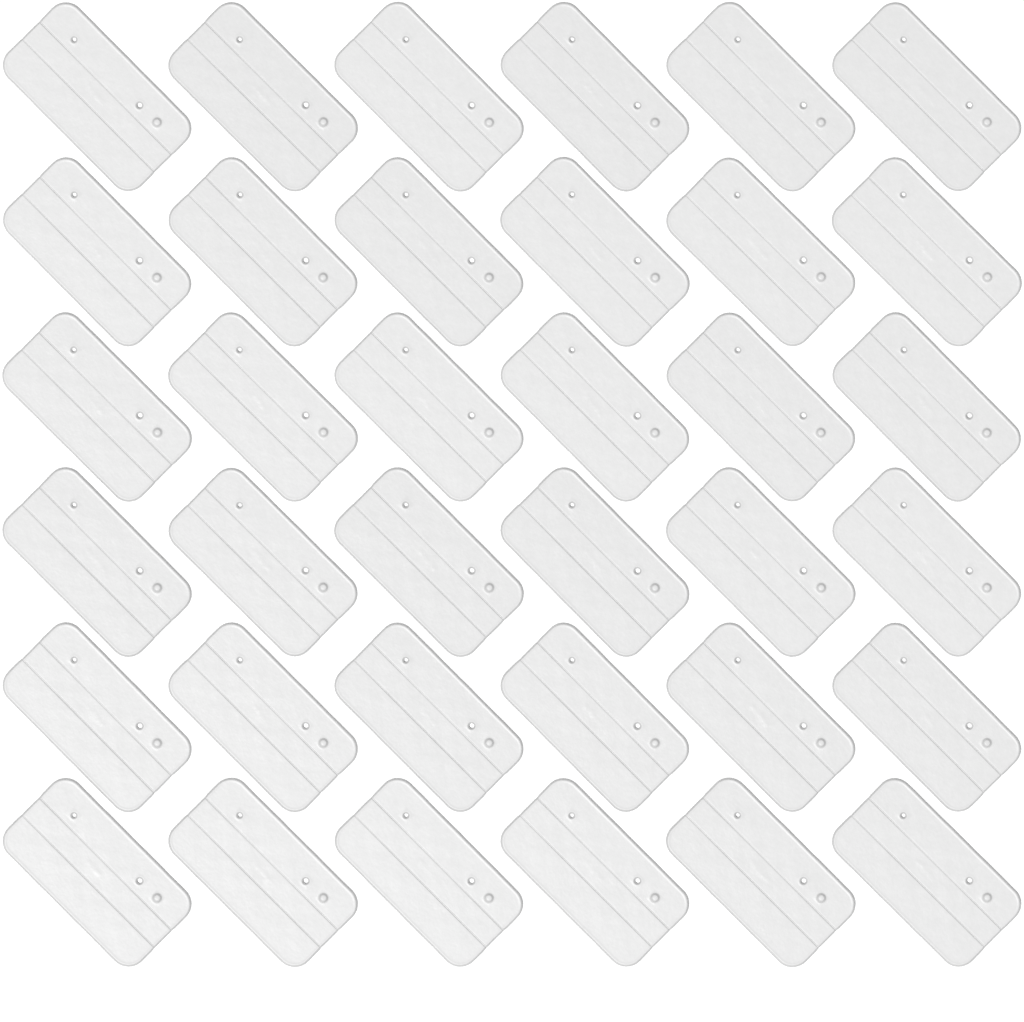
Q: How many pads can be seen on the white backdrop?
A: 36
